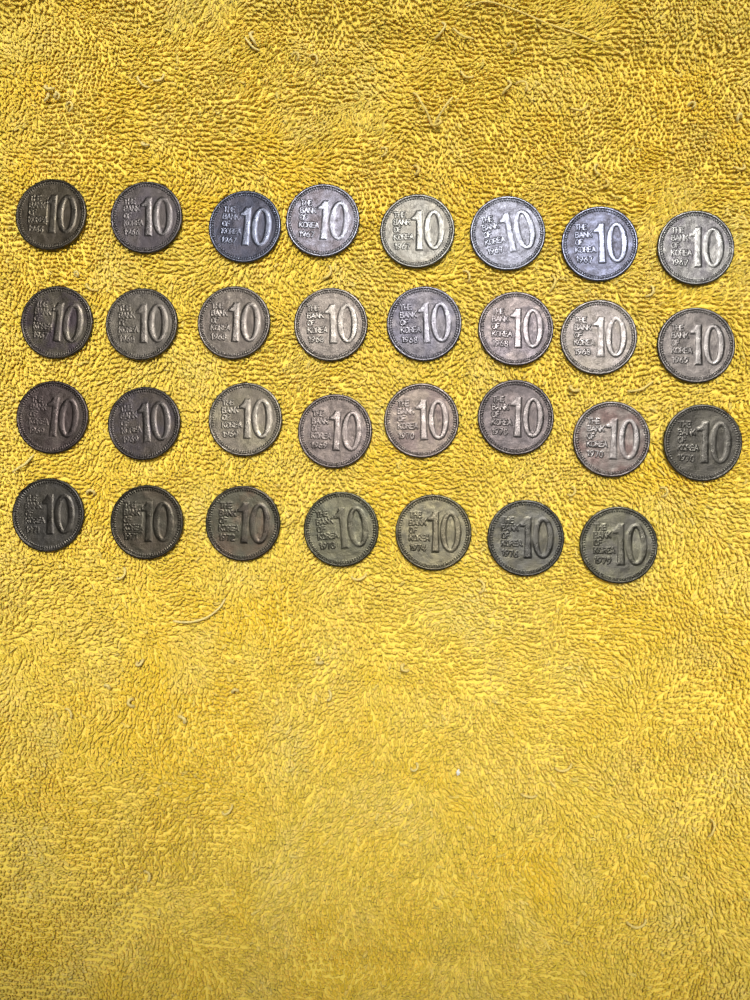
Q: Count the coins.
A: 31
